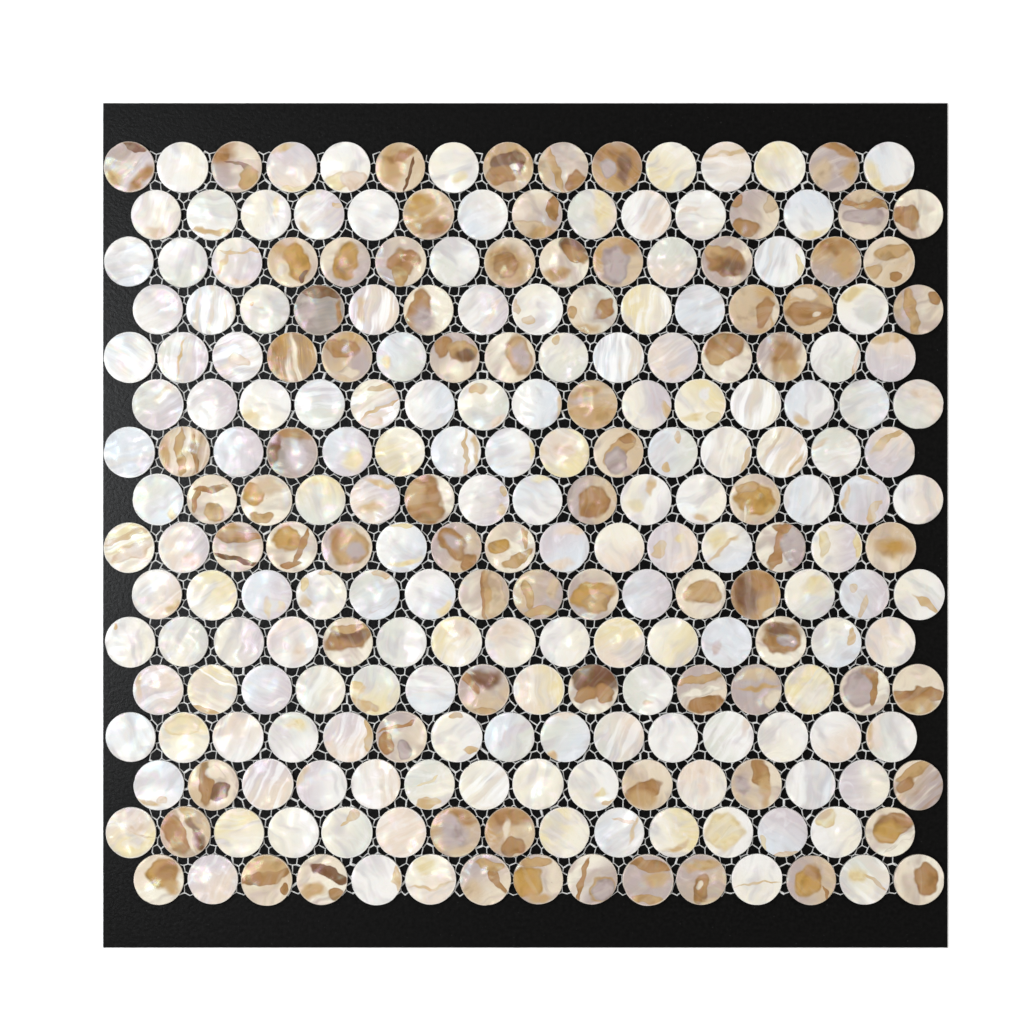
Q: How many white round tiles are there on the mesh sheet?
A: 159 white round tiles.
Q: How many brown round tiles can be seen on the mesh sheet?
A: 81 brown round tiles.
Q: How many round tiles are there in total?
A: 240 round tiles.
